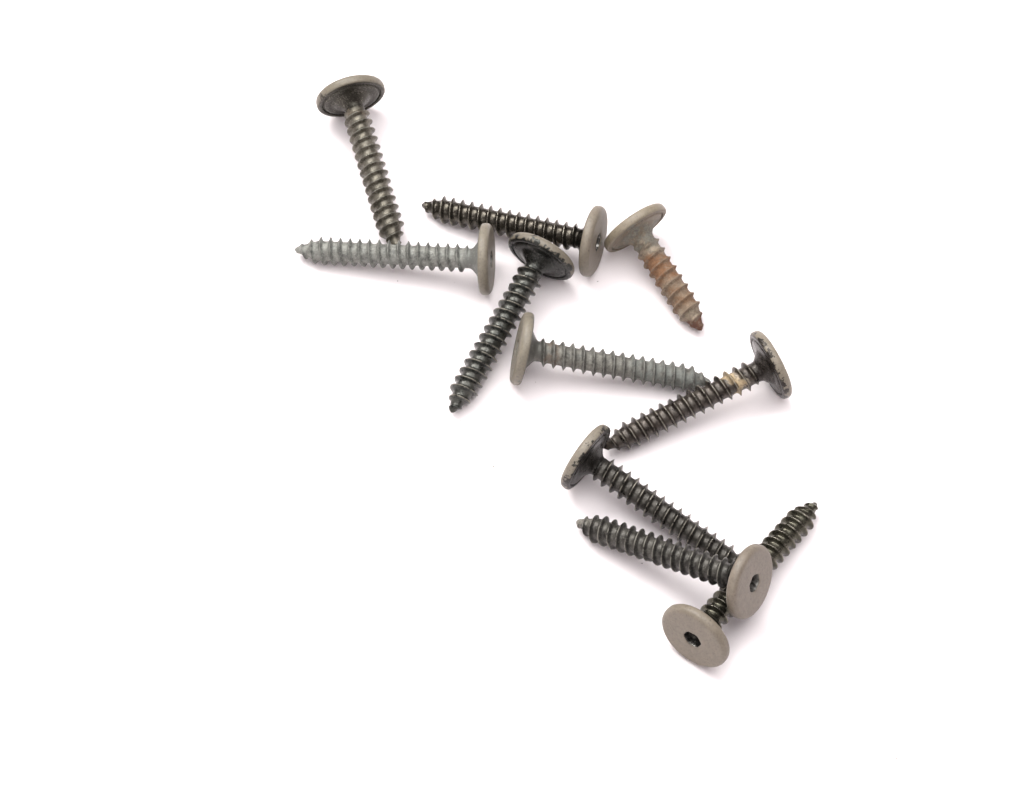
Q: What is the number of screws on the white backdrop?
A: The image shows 10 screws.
